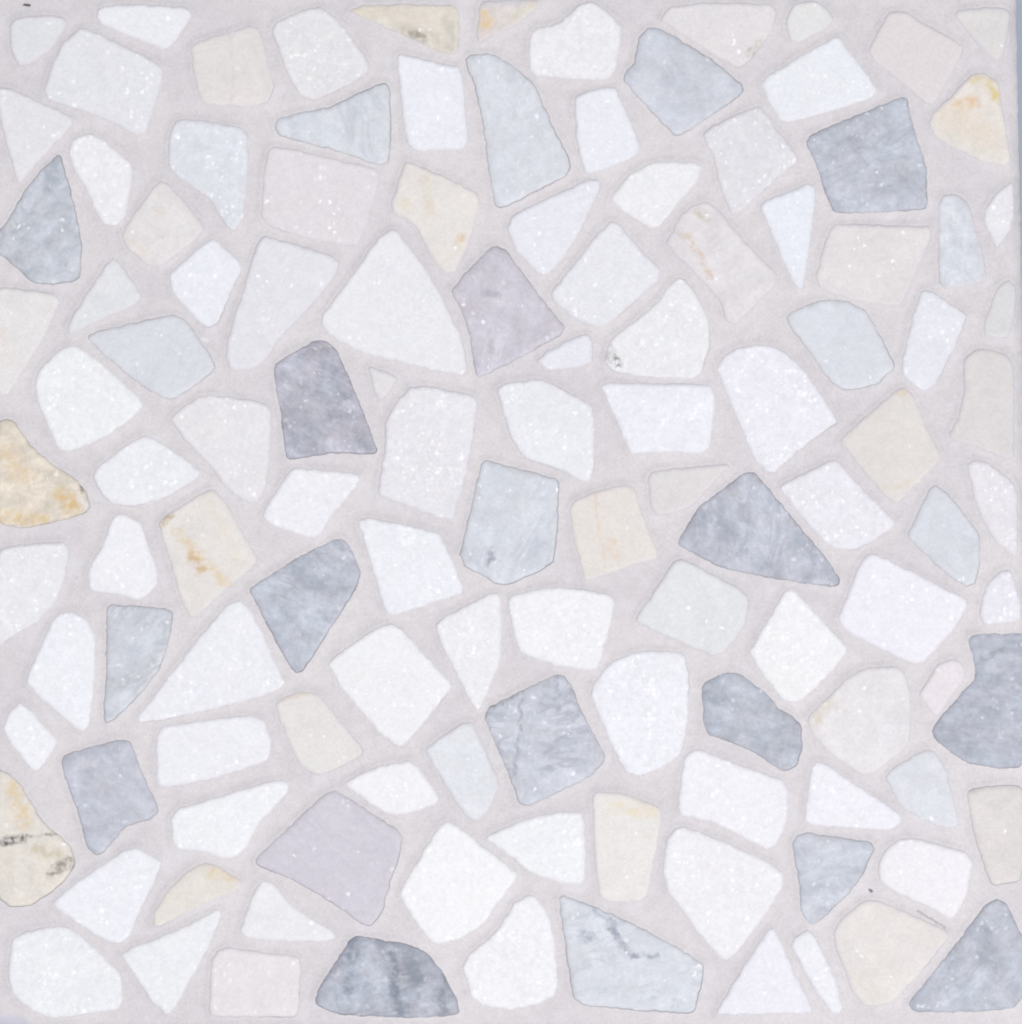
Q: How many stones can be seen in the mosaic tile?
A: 121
